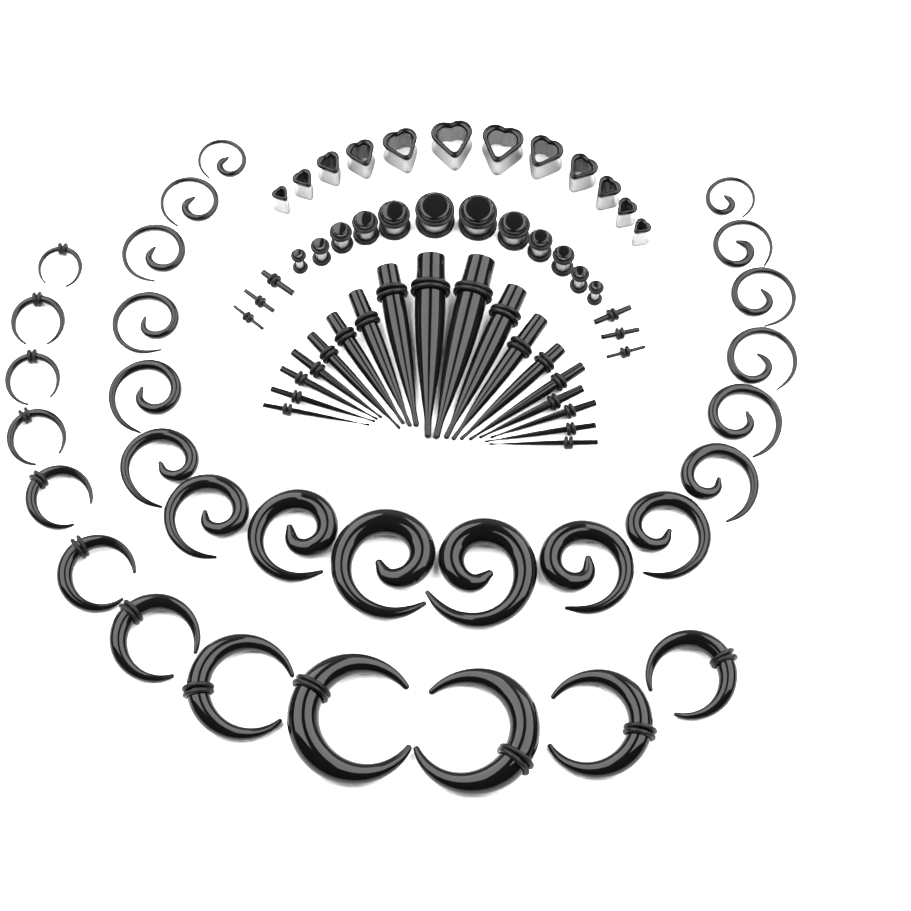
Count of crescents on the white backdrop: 12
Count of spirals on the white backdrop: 18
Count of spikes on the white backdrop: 18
